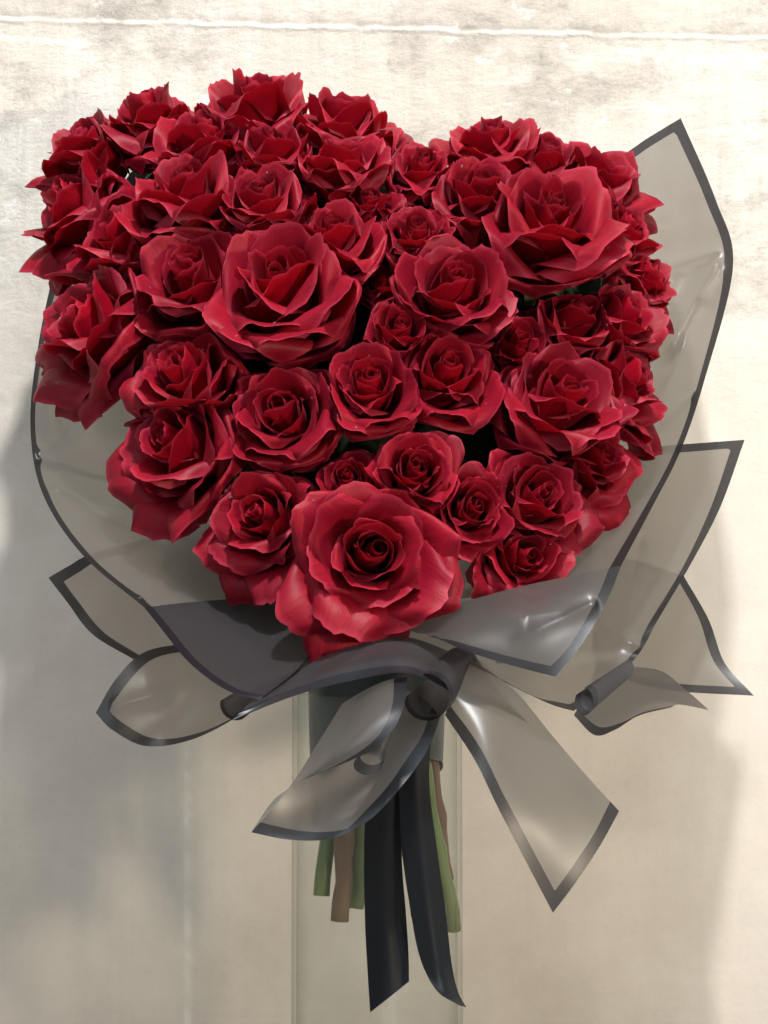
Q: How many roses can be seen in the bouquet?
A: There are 46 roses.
